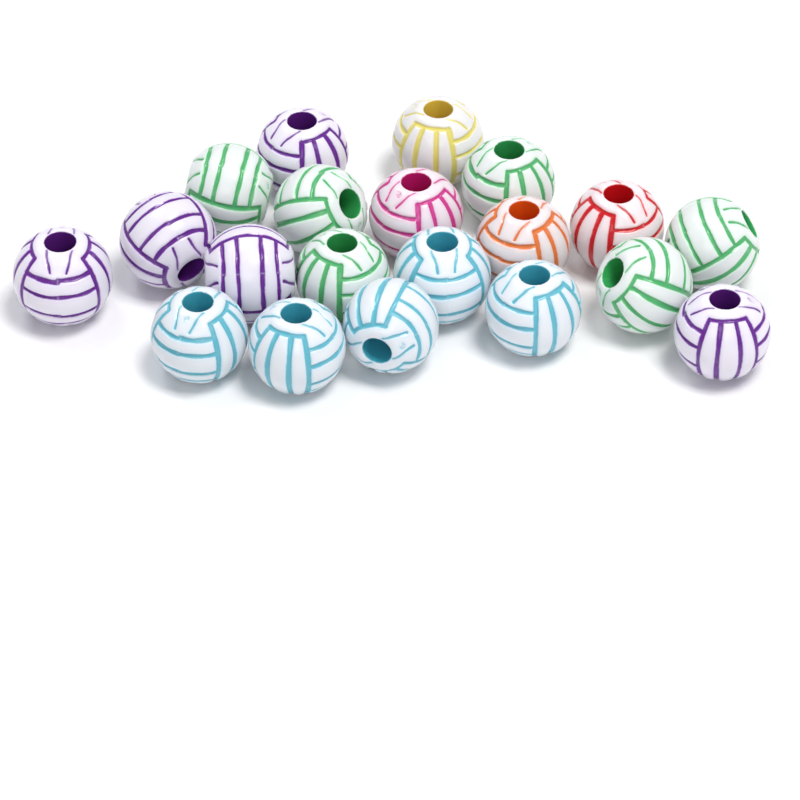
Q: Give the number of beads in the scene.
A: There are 20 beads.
